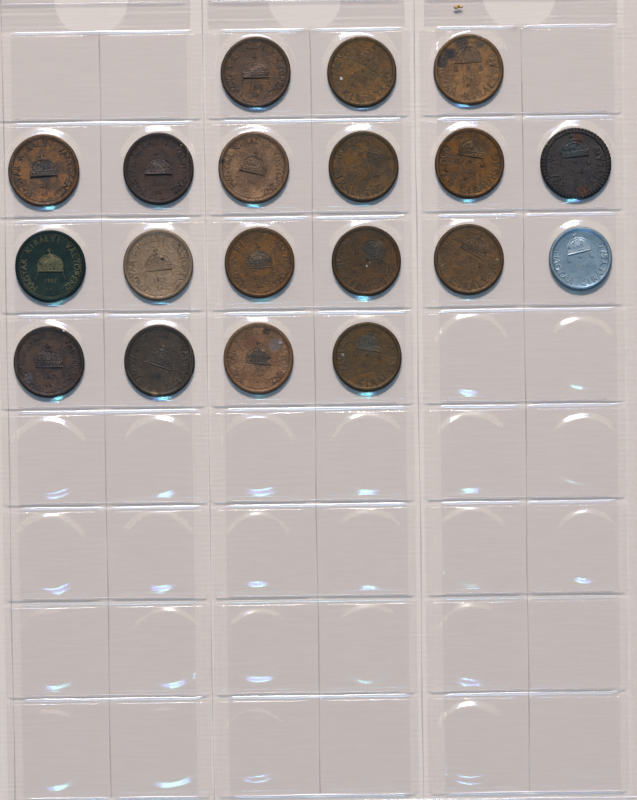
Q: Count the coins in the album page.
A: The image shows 19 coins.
